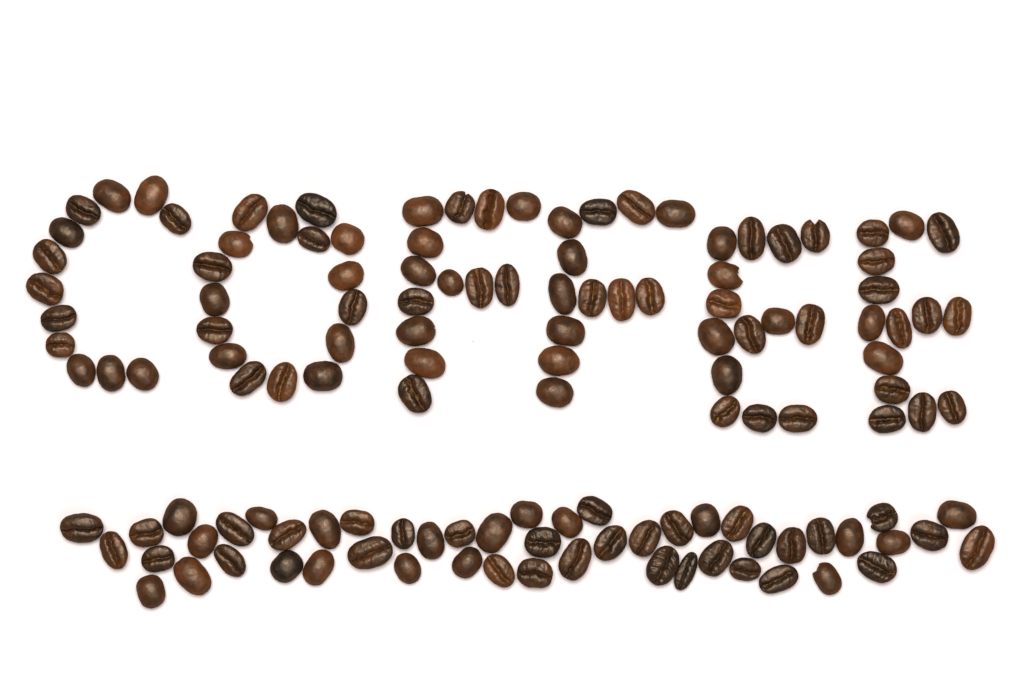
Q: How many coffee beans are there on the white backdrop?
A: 132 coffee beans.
